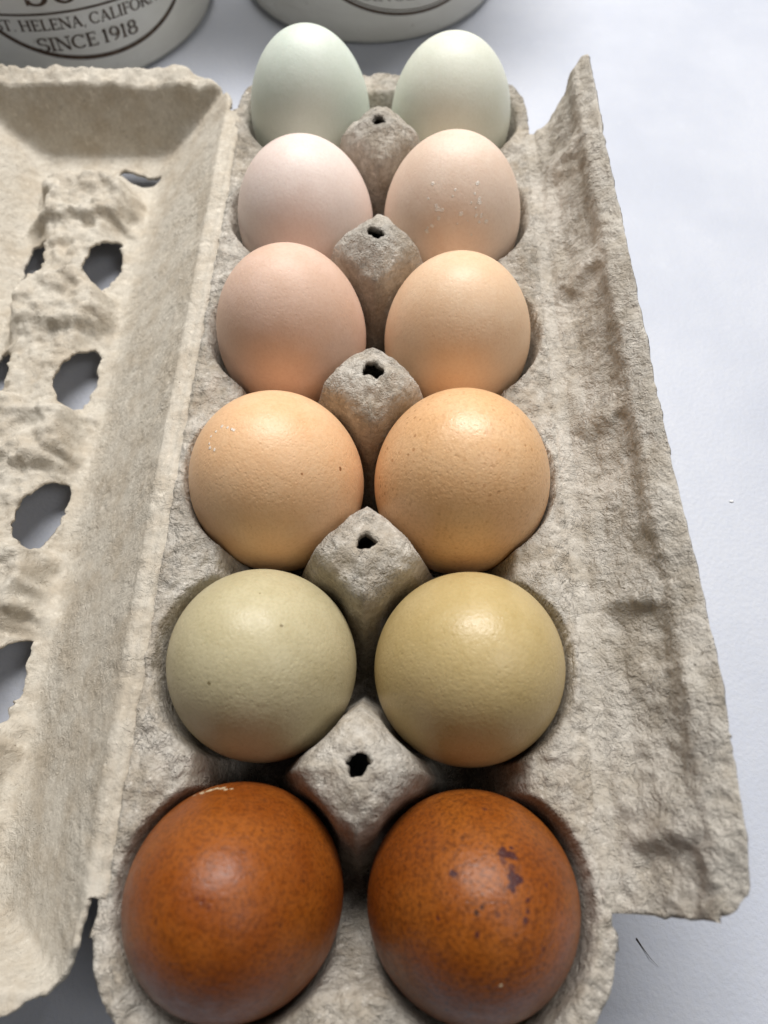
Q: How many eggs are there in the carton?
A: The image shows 12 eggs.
